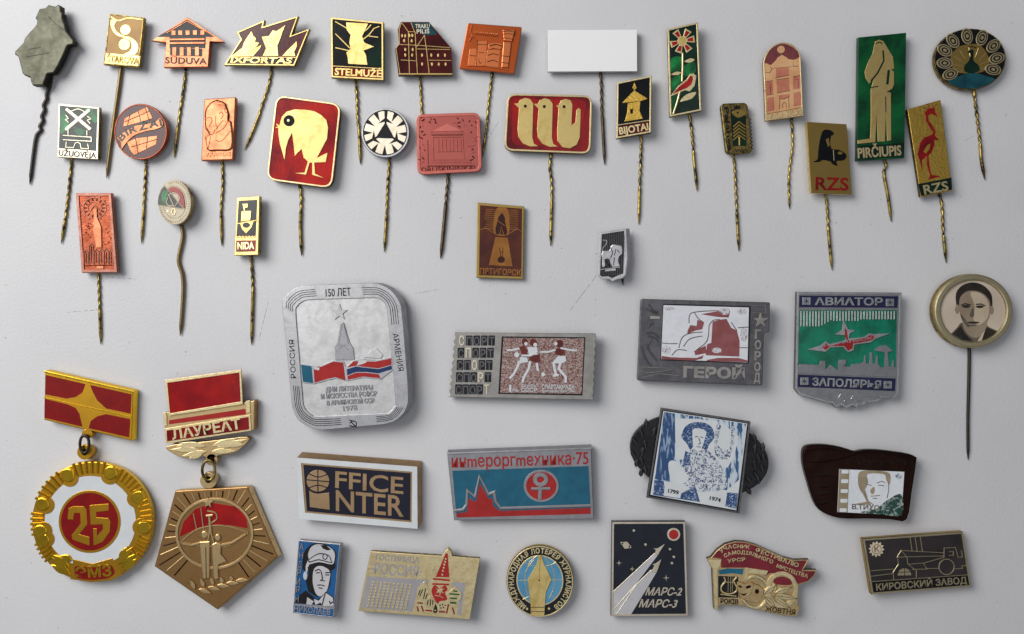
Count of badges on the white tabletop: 45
